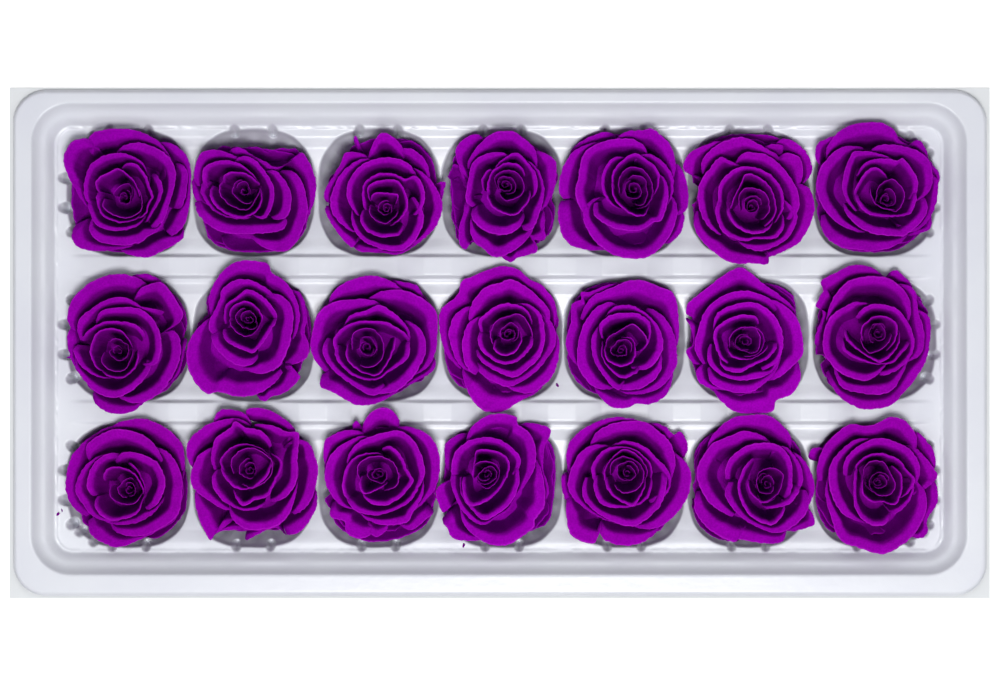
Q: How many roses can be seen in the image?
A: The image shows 21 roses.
